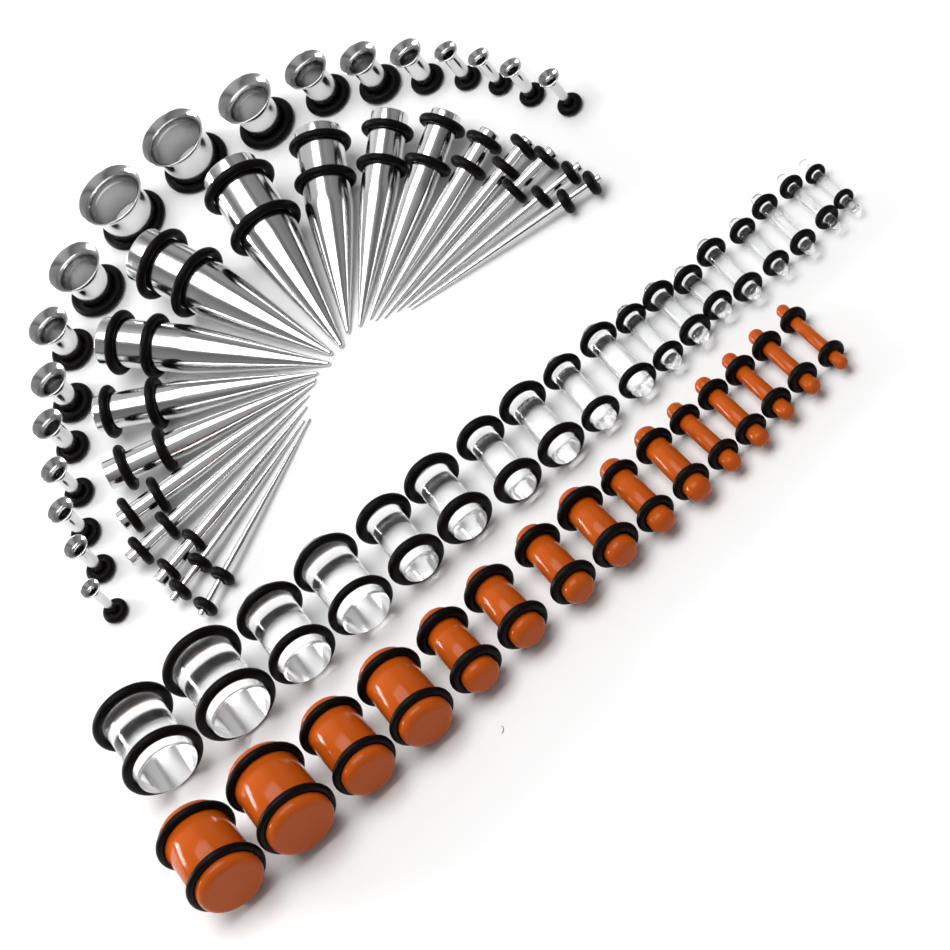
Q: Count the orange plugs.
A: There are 15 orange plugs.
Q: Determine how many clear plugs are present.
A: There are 18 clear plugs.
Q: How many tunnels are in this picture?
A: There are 18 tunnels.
